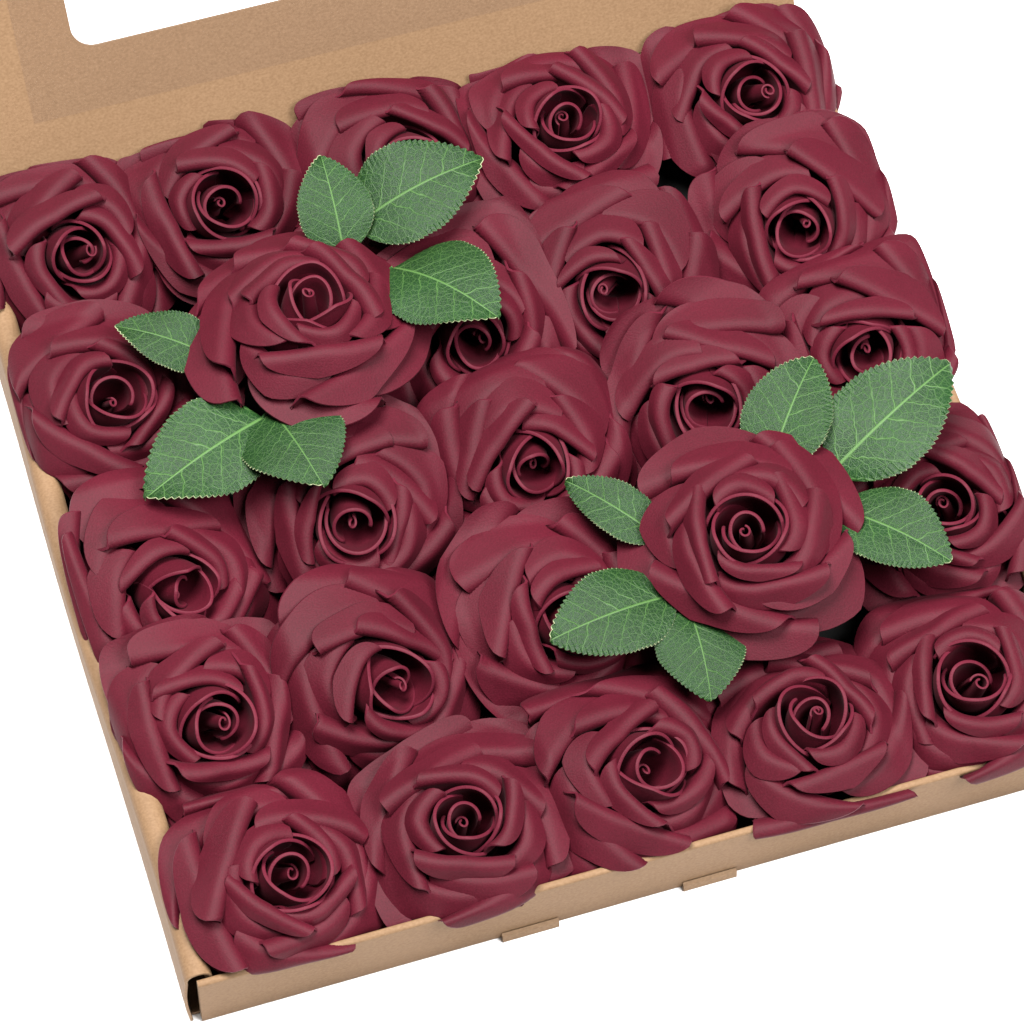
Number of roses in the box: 25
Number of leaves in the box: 12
